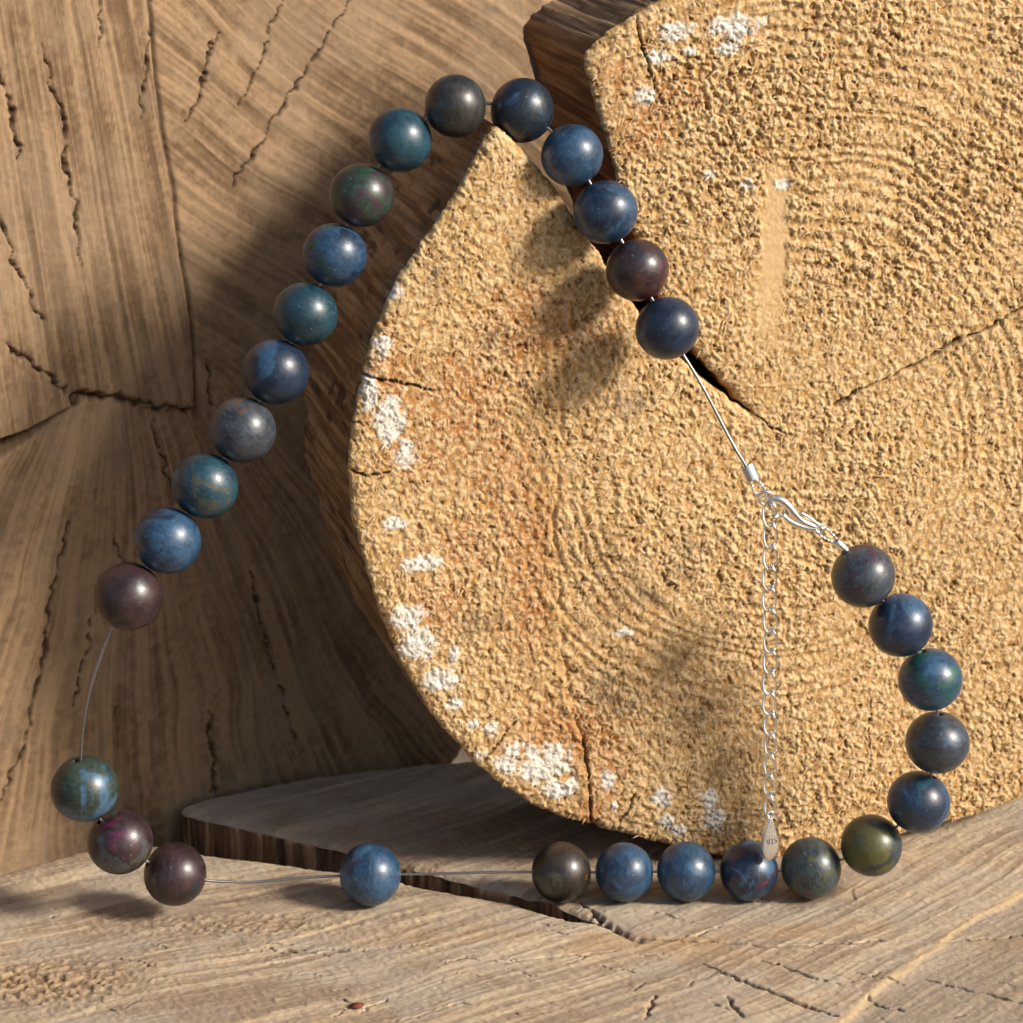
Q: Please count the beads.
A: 30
